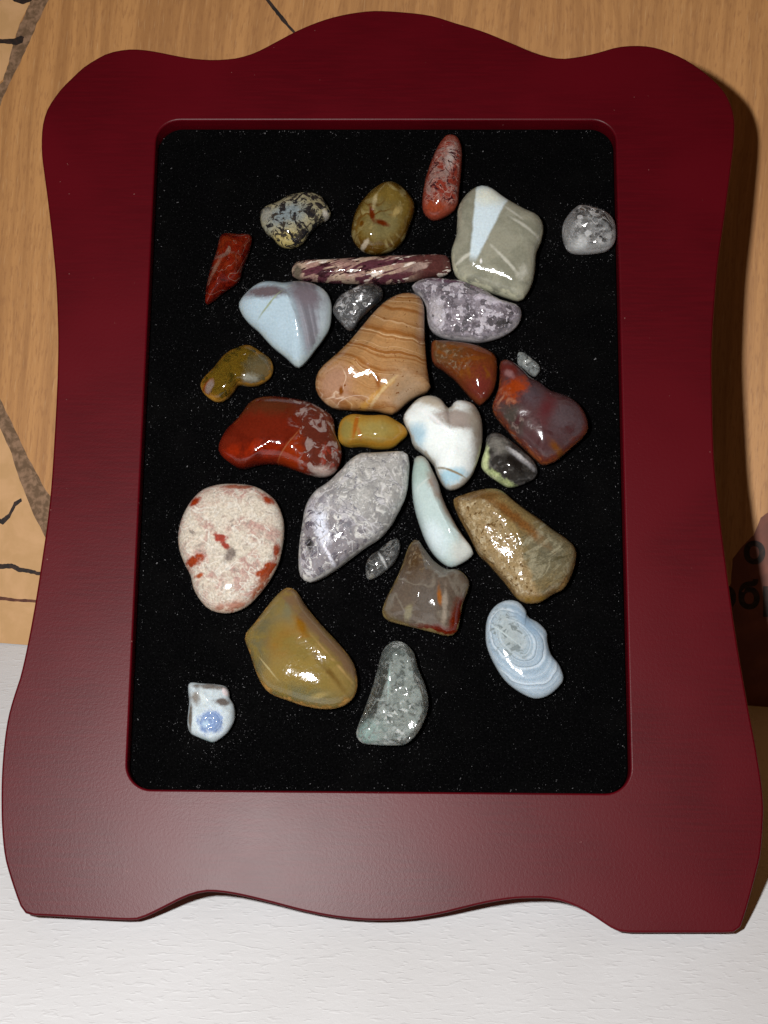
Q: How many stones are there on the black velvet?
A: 29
